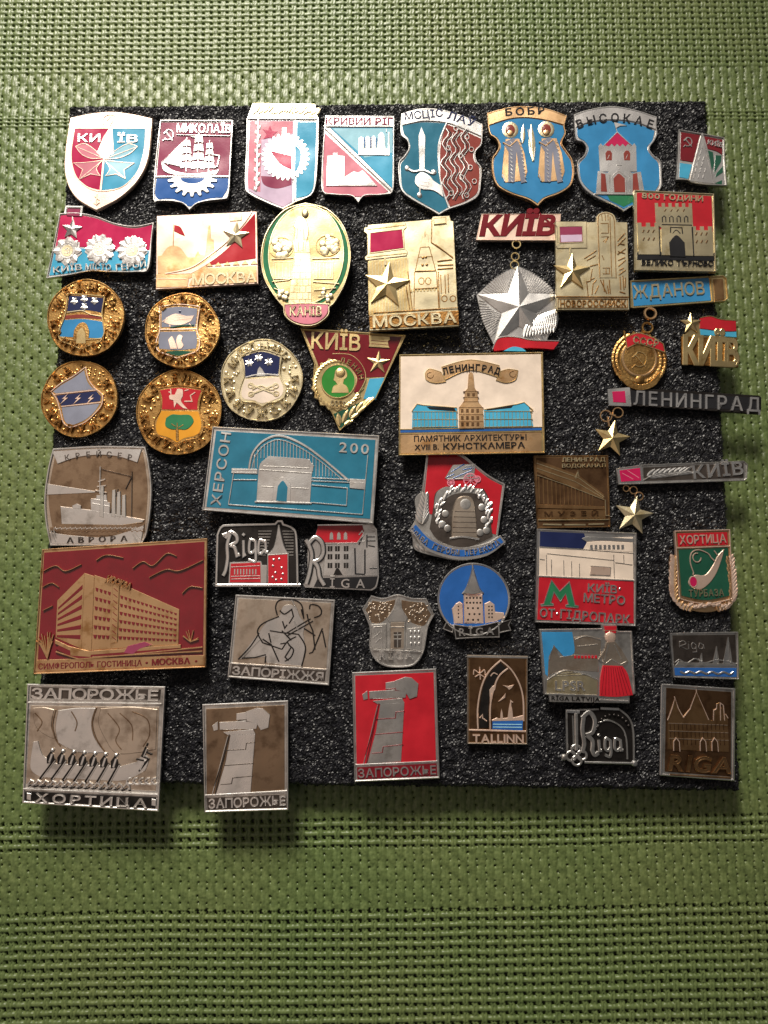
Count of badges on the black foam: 46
